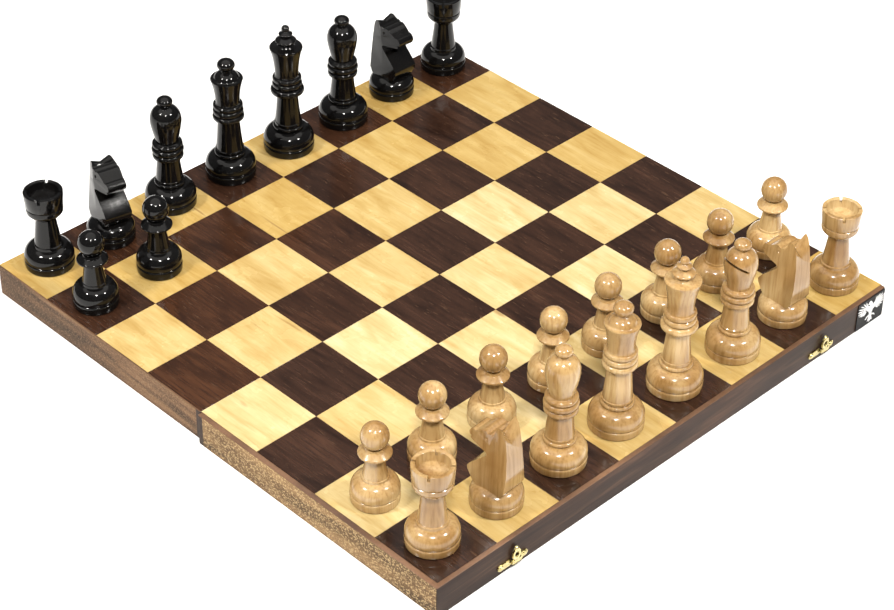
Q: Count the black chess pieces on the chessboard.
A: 10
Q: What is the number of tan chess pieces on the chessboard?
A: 16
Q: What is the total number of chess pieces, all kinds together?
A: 26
